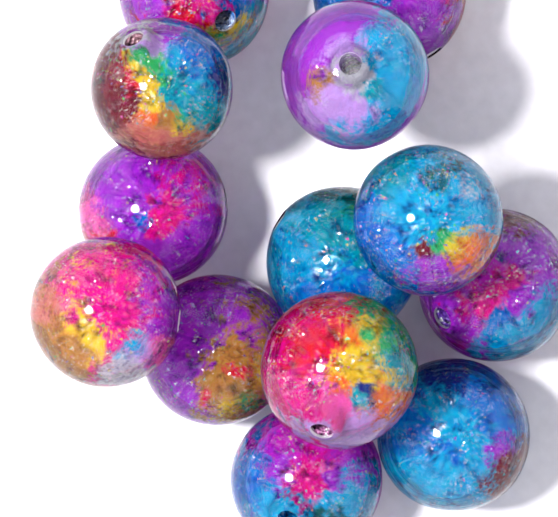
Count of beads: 13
